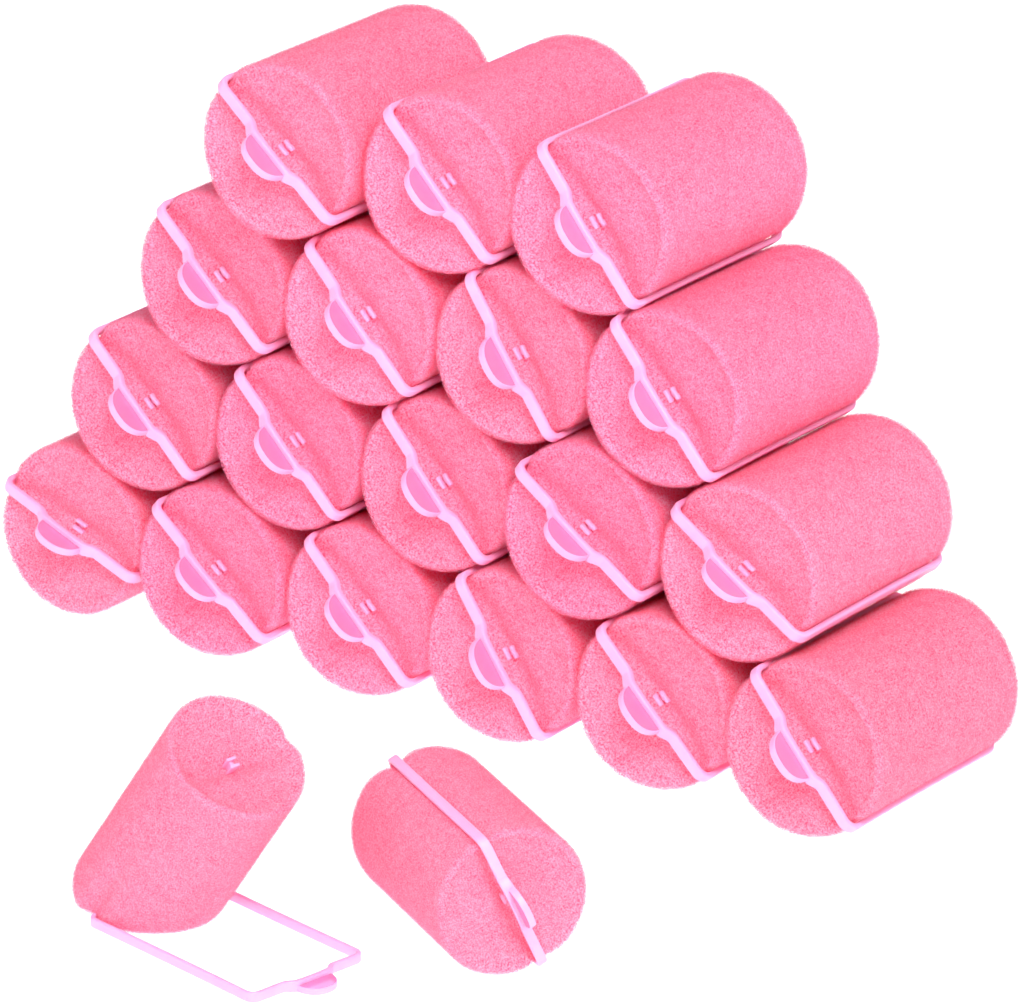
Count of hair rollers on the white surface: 20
